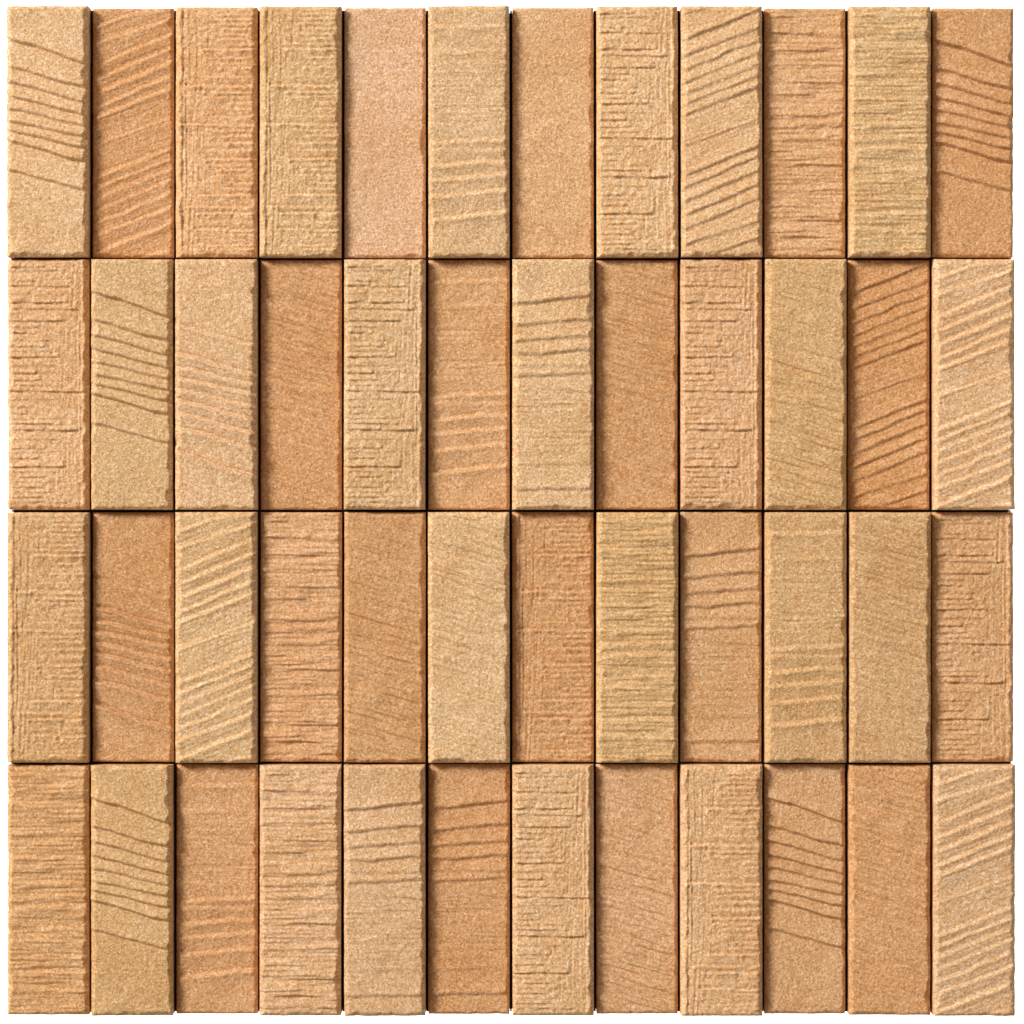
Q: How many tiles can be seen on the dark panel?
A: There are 48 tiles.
